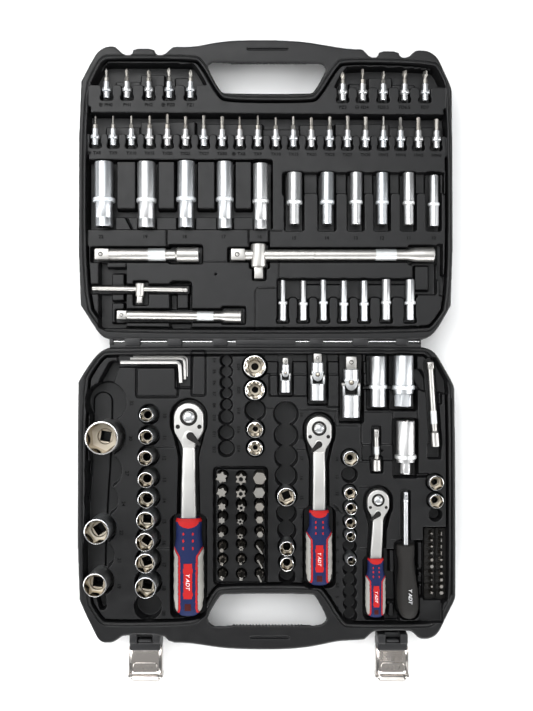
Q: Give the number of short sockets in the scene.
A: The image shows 27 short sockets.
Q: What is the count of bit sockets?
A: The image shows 30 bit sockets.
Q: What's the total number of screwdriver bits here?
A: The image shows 44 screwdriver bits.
